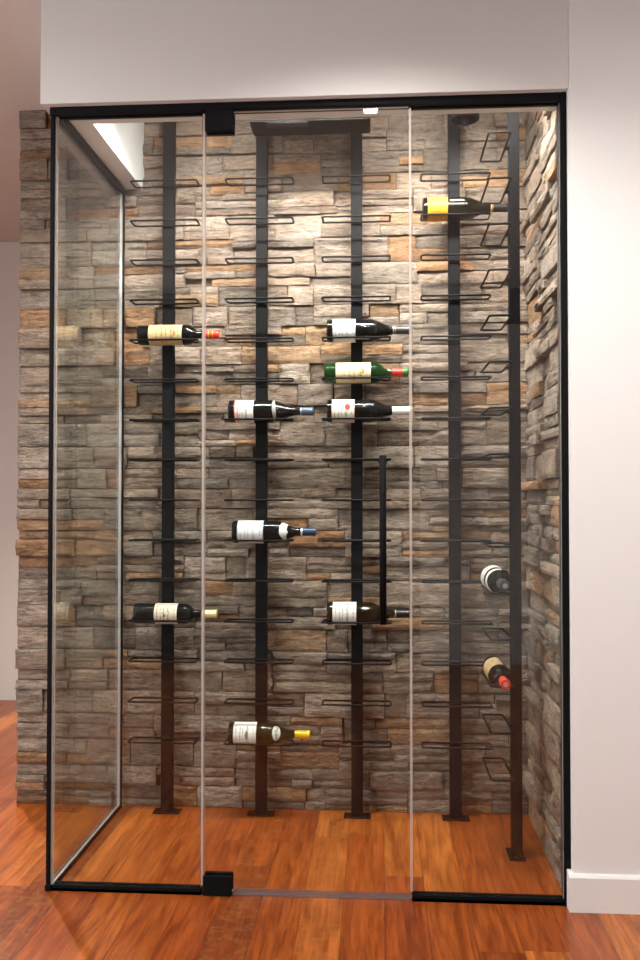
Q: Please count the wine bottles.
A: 12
